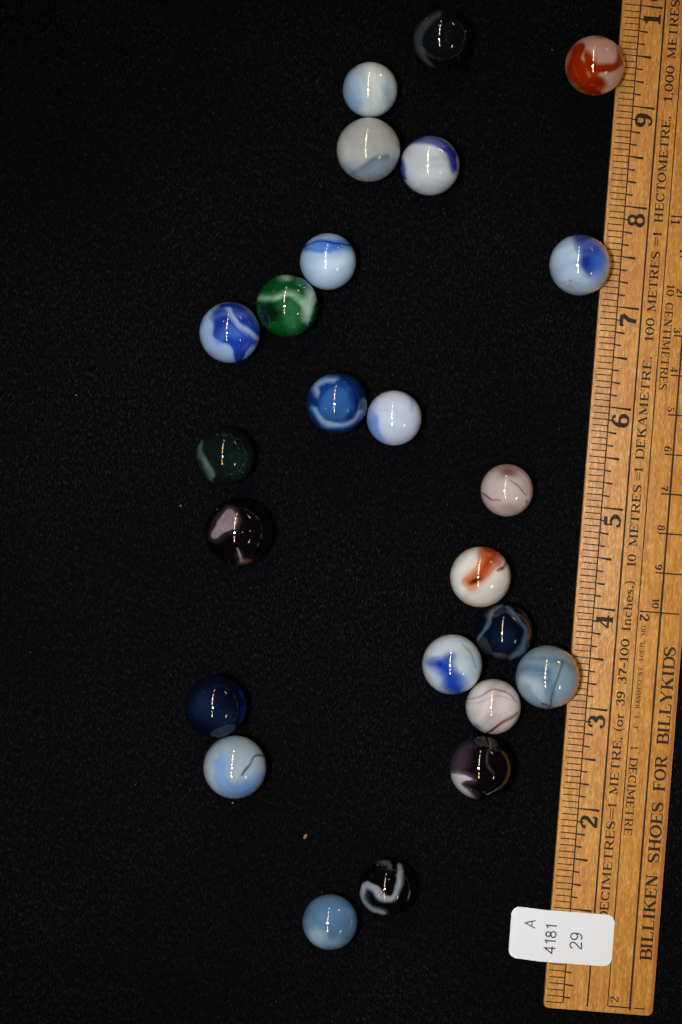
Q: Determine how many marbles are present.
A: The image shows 24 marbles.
